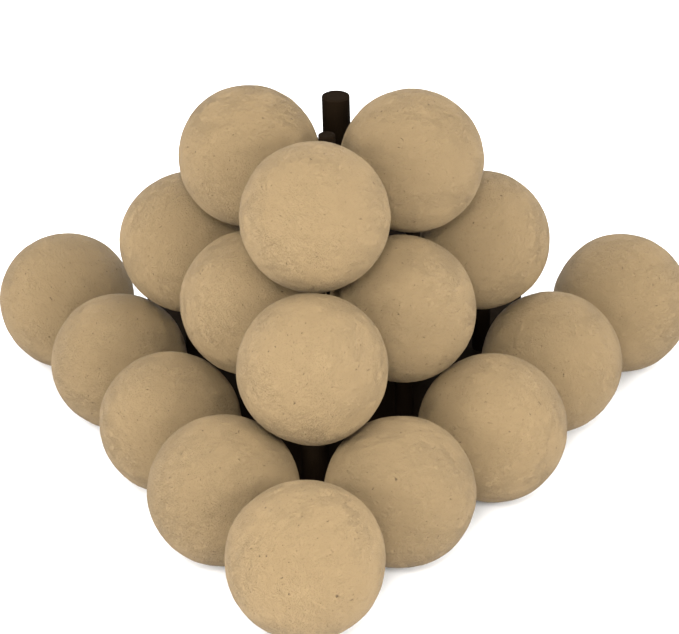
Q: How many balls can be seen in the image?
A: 17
